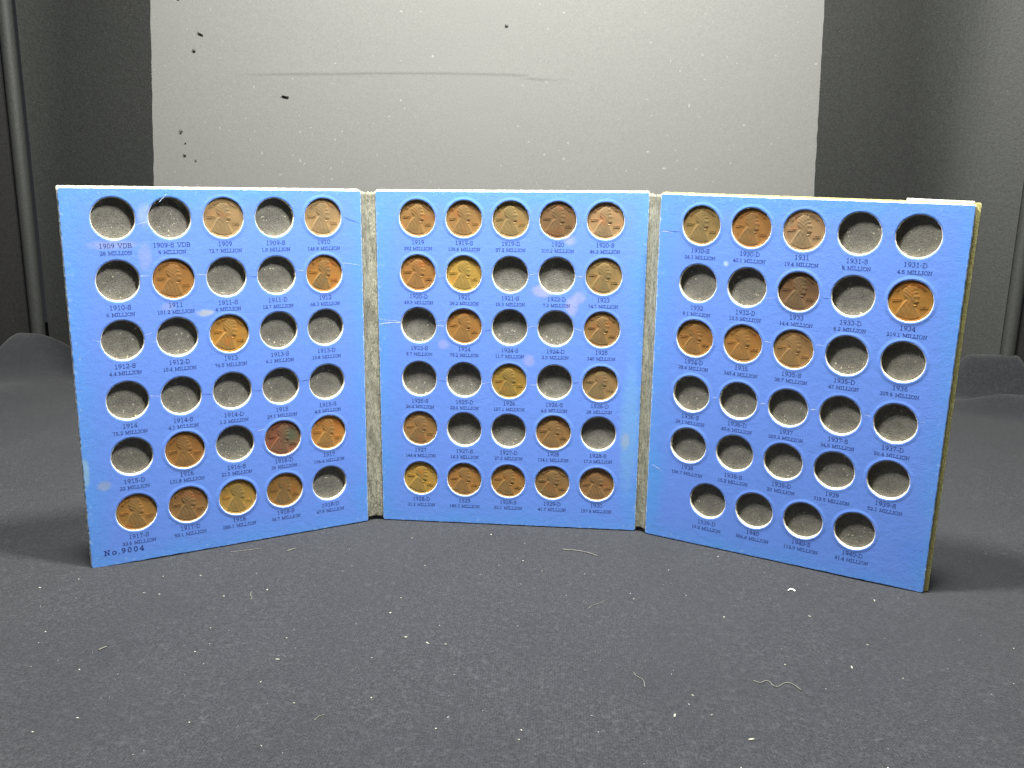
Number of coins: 39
